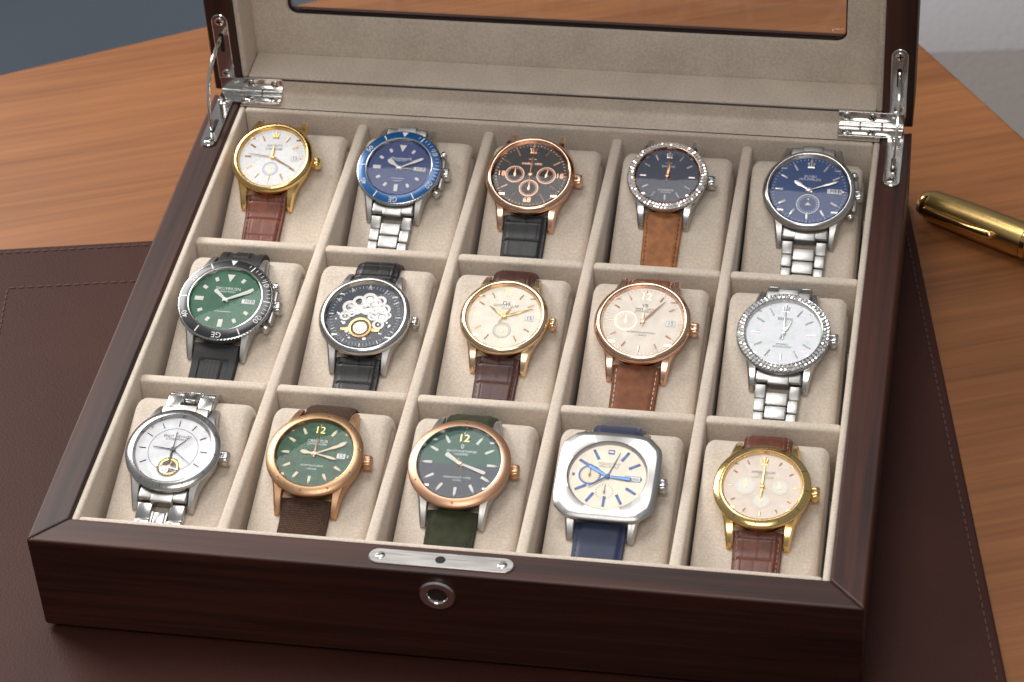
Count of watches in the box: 15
